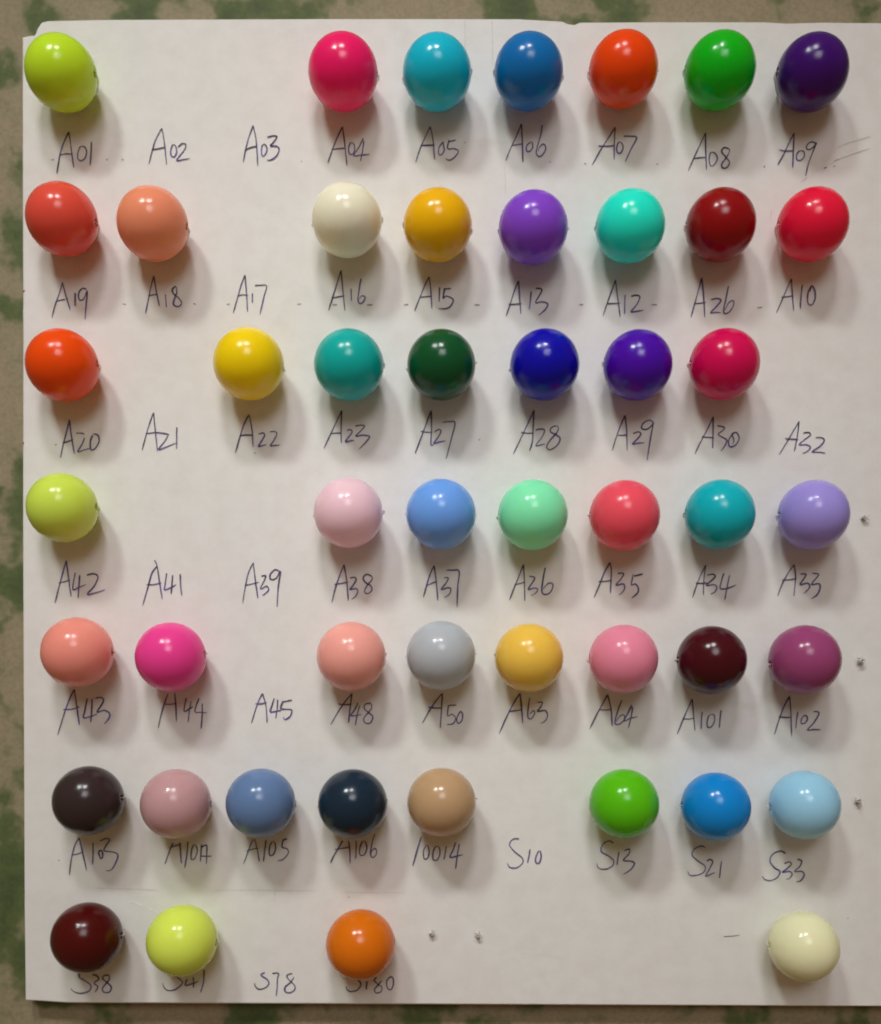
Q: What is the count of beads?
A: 49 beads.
